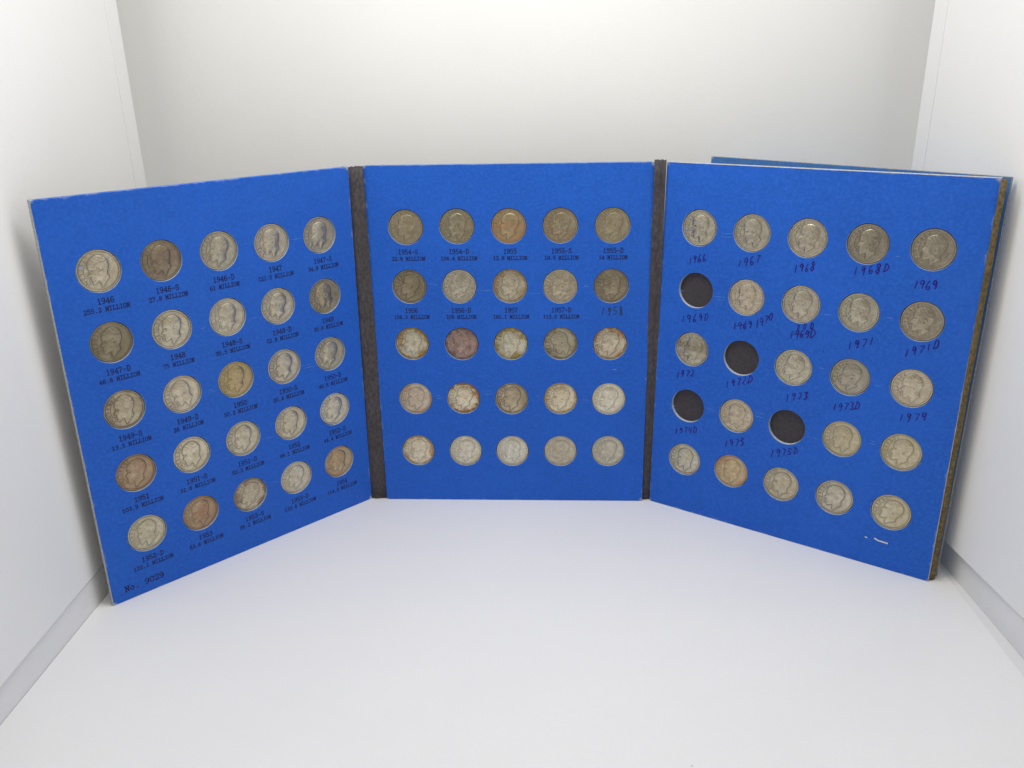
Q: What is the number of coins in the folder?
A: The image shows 71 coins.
